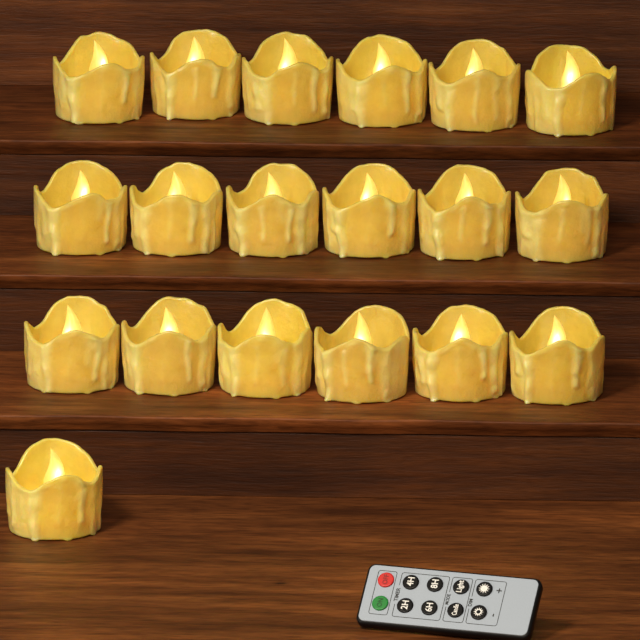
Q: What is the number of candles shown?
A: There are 19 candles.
